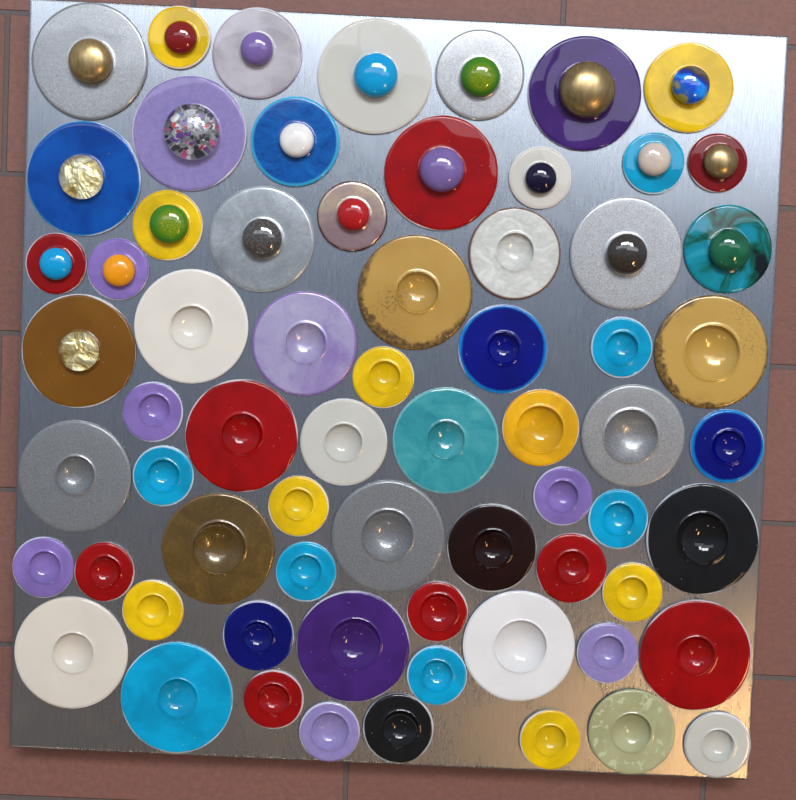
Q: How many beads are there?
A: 22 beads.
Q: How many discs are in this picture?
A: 67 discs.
